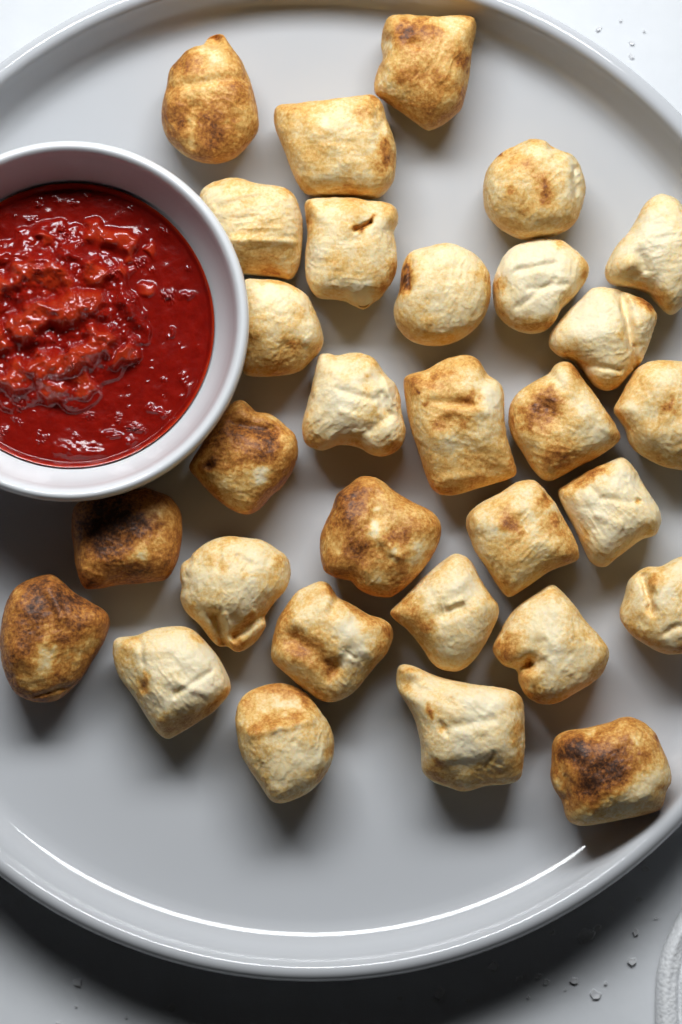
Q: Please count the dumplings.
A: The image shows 30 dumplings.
